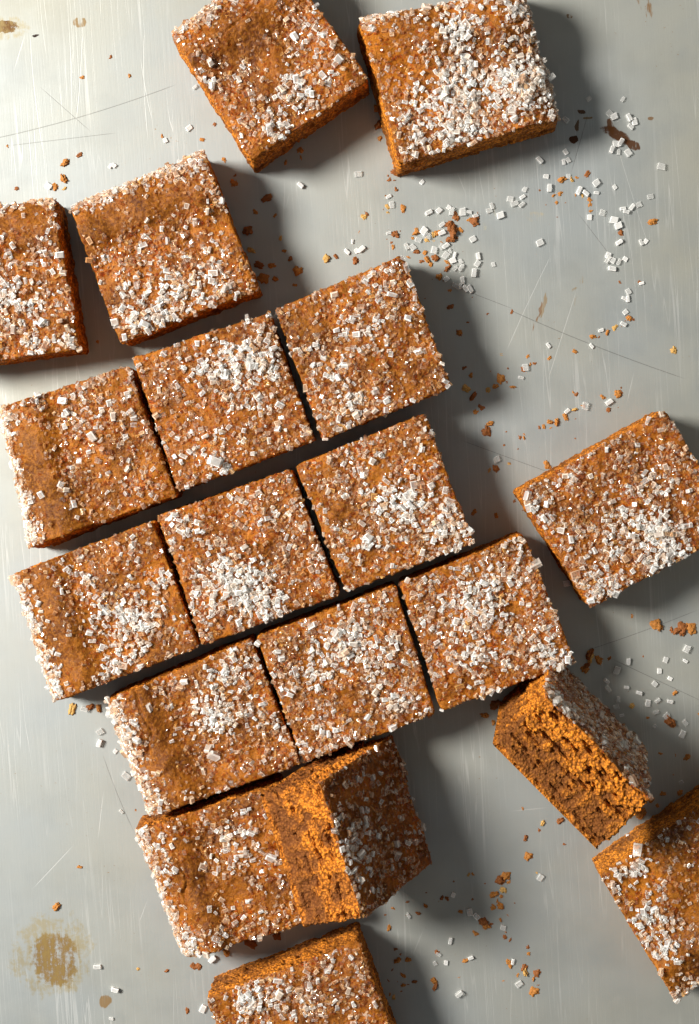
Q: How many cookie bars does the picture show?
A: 19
